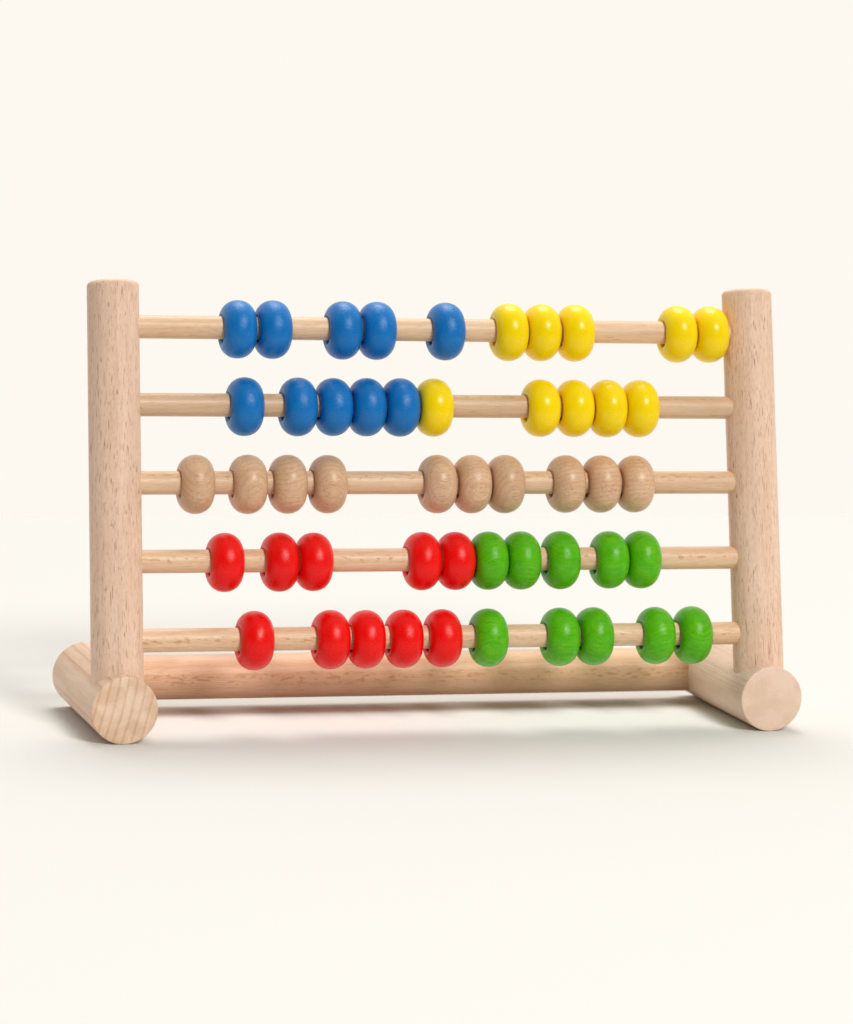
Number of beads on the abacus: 50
